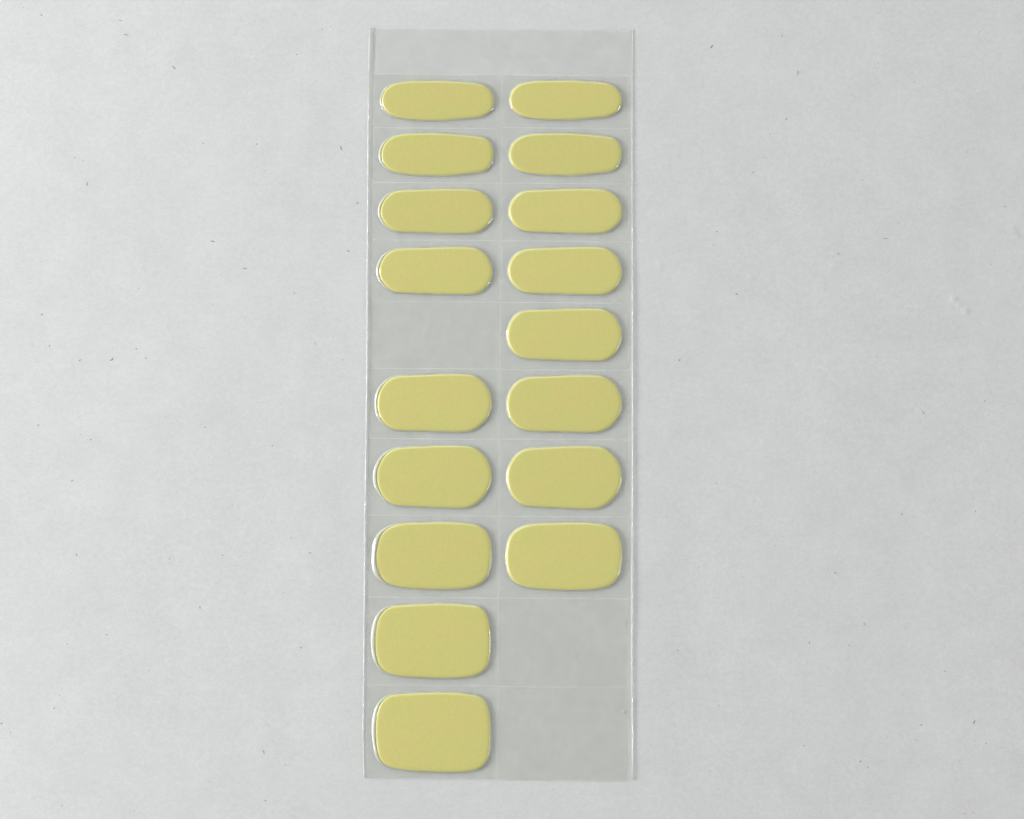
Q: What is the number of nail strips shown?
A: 17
